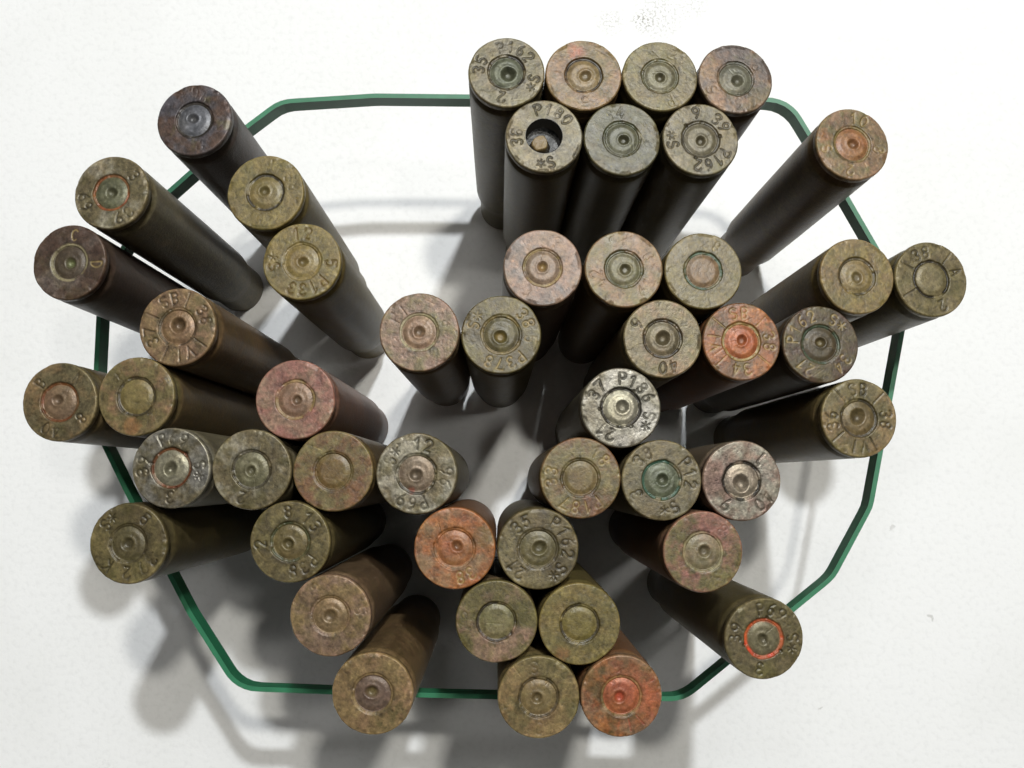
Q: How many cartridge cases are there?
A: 48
